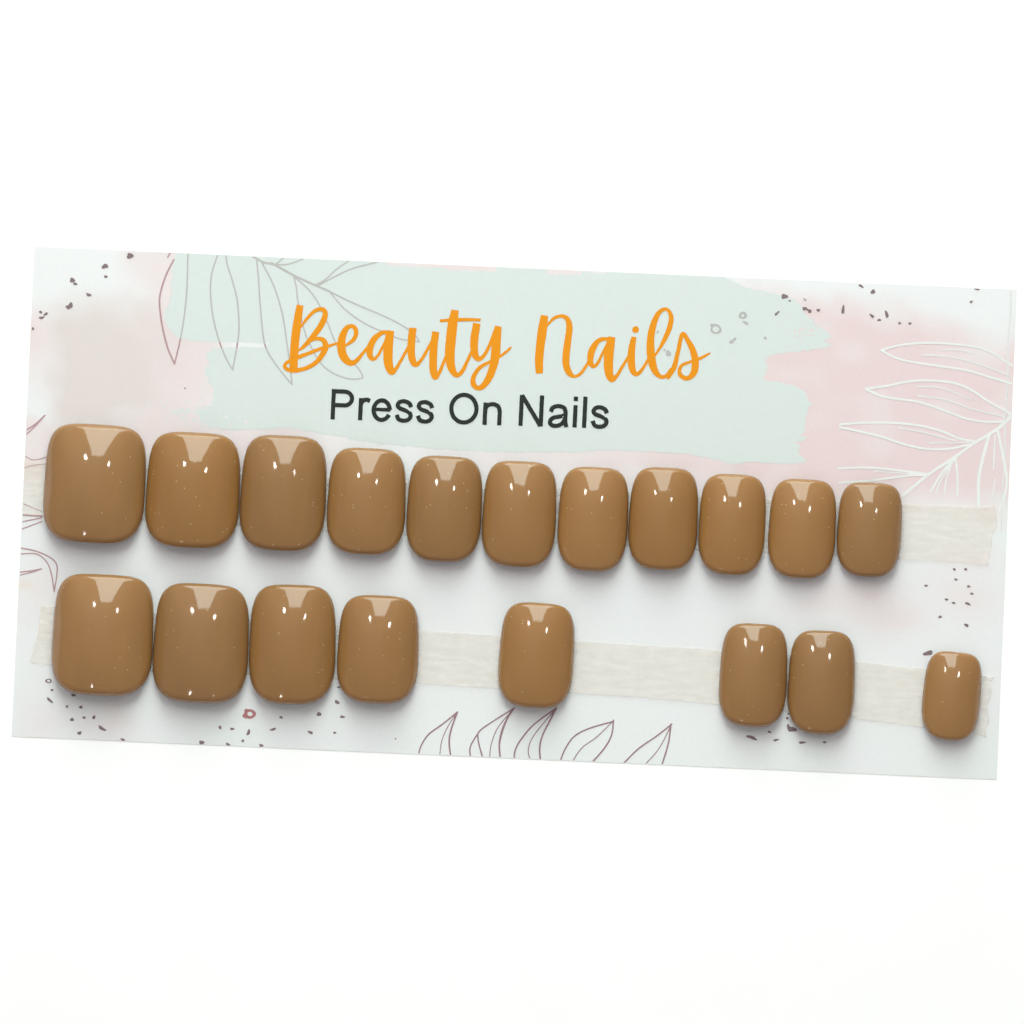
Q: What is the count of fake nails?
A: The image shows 19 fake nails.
